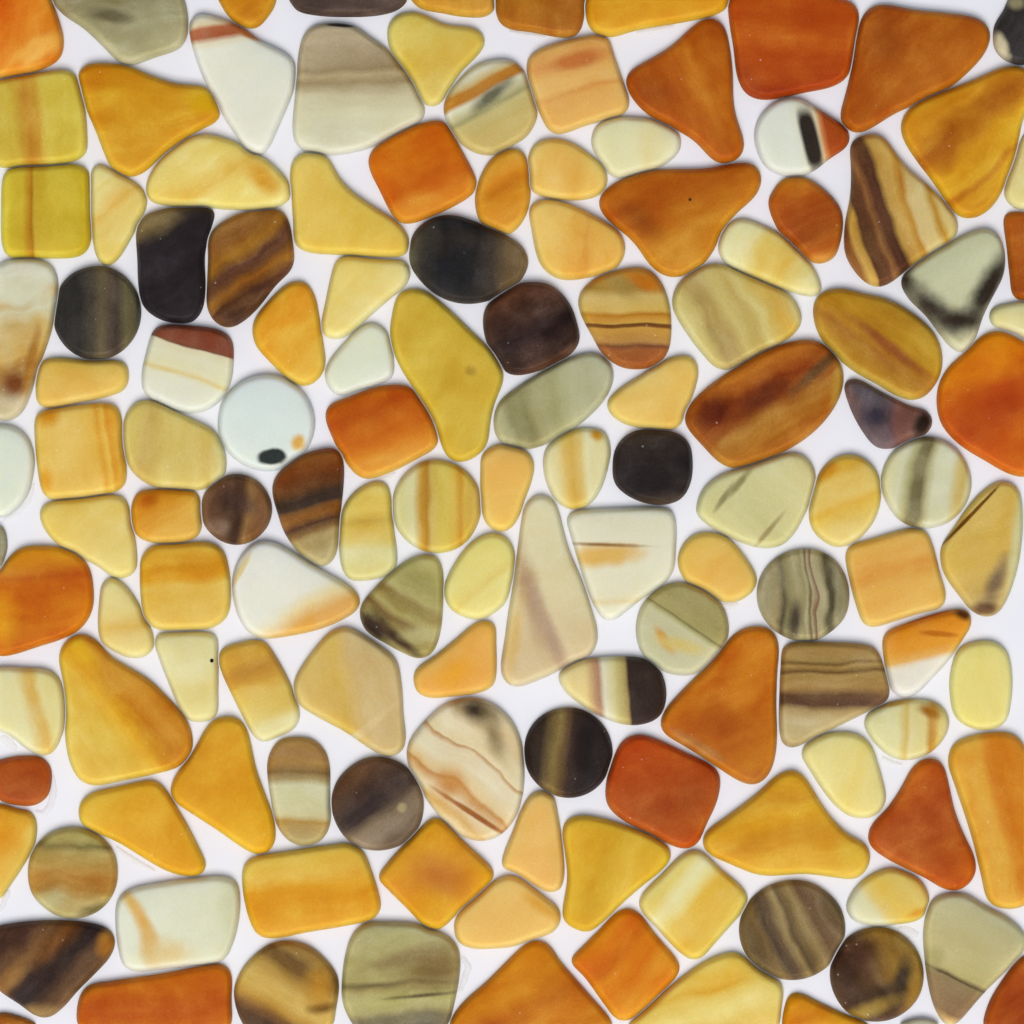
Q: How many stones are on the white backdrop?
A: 136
